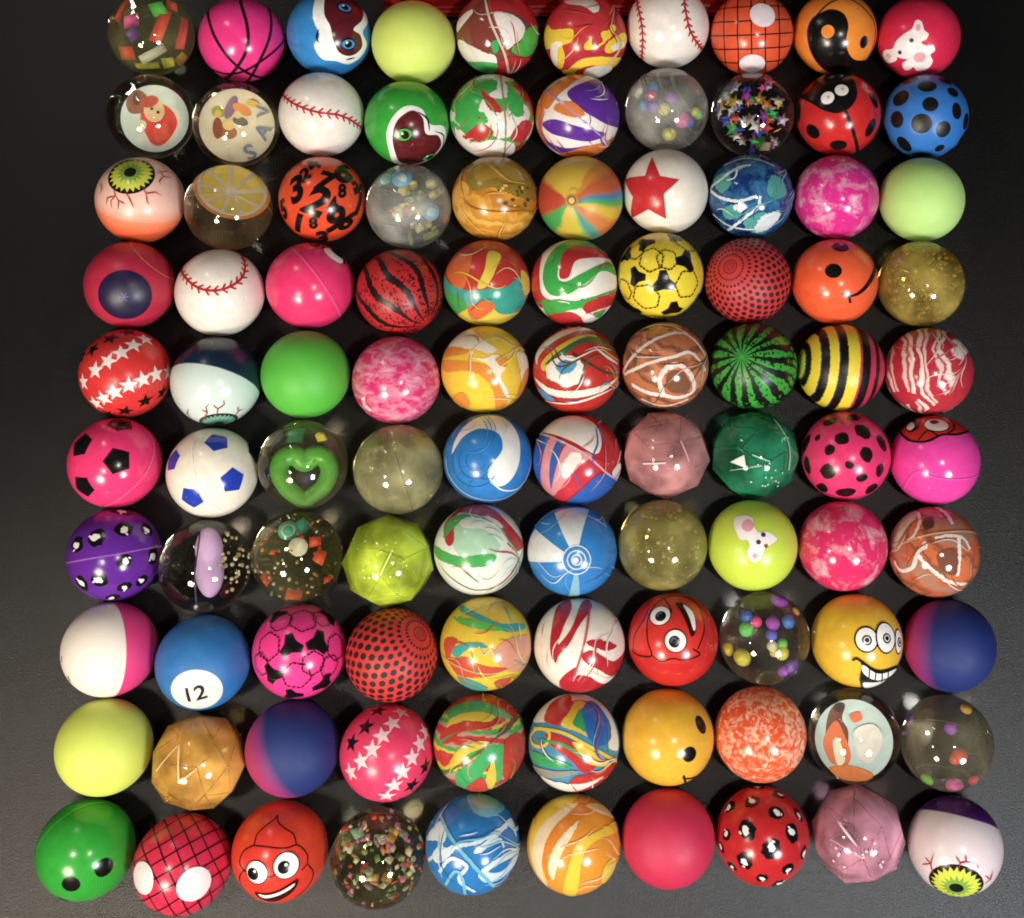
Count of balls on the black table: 100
